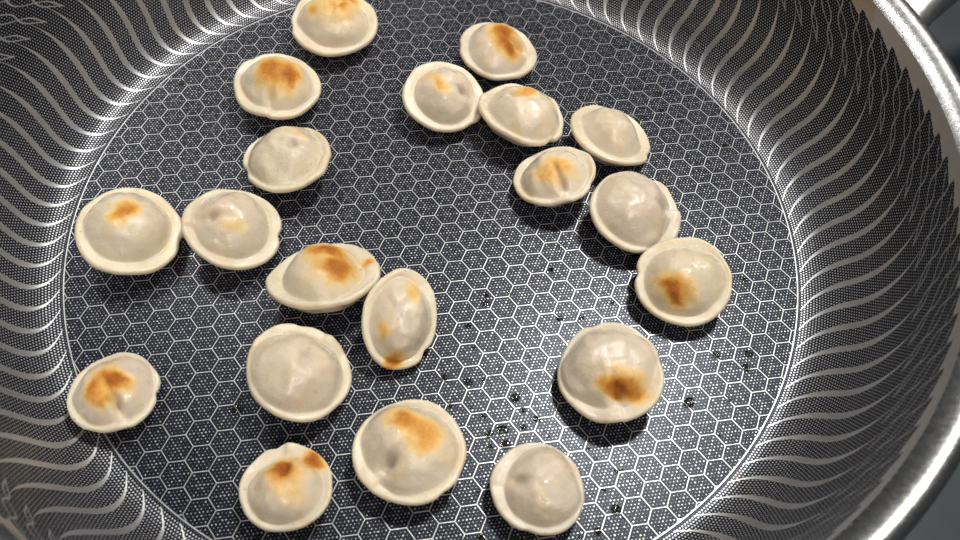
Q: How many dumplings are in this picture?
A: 20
